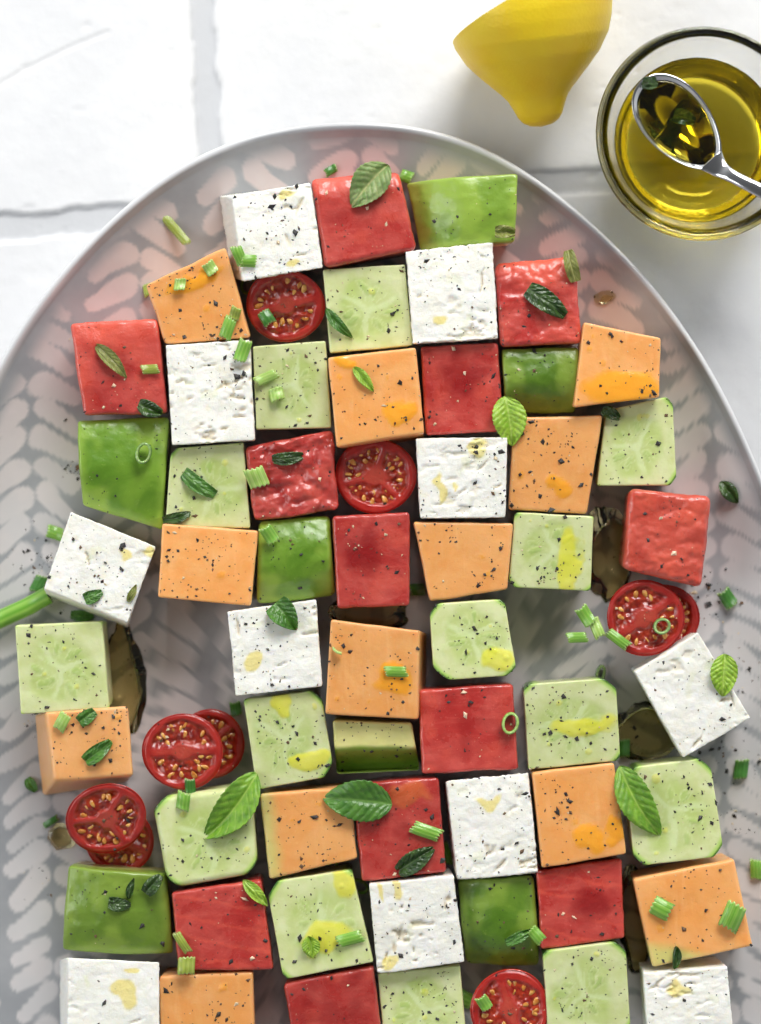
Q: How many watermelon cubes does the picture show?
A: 12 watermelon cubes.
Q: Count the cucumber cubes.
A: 14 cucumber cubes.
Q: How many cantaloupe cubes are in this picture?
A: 12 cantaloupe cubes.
